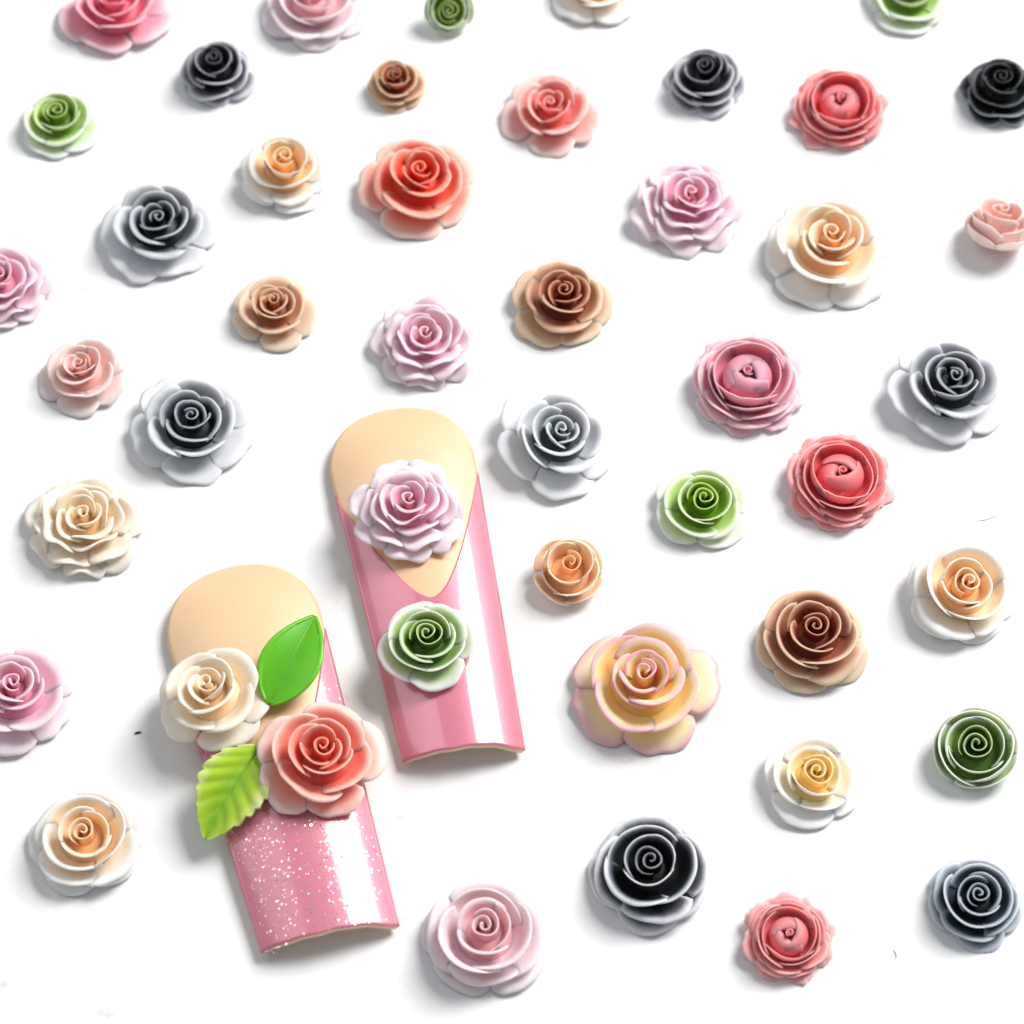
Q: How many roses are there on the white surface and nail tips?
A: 46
